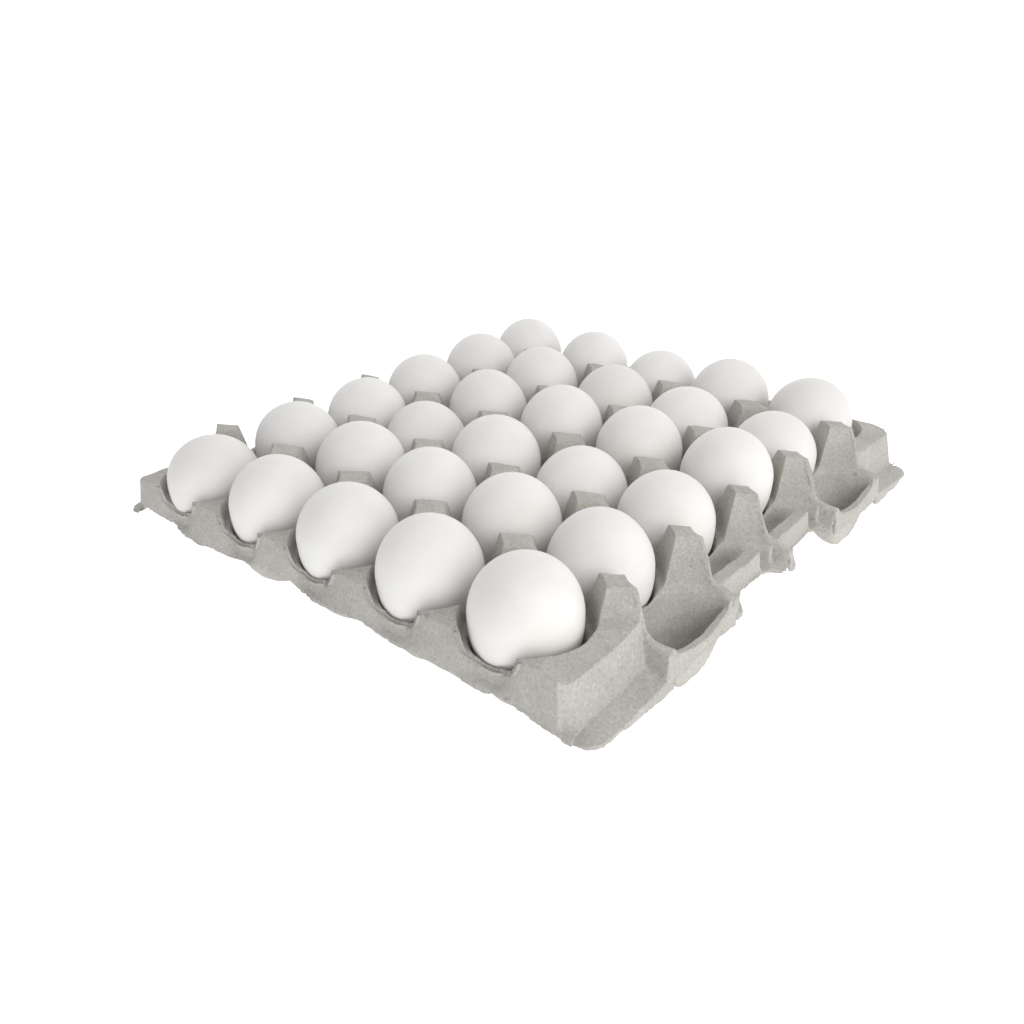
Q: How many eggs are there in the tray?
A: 30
